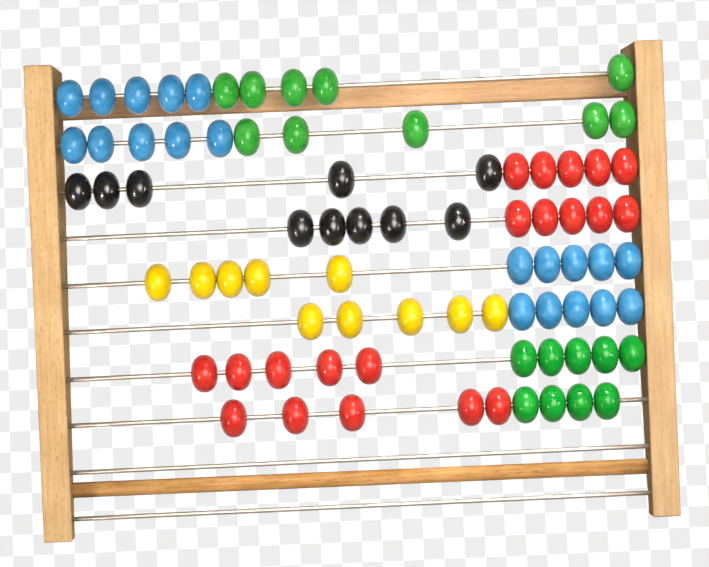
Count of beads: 79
